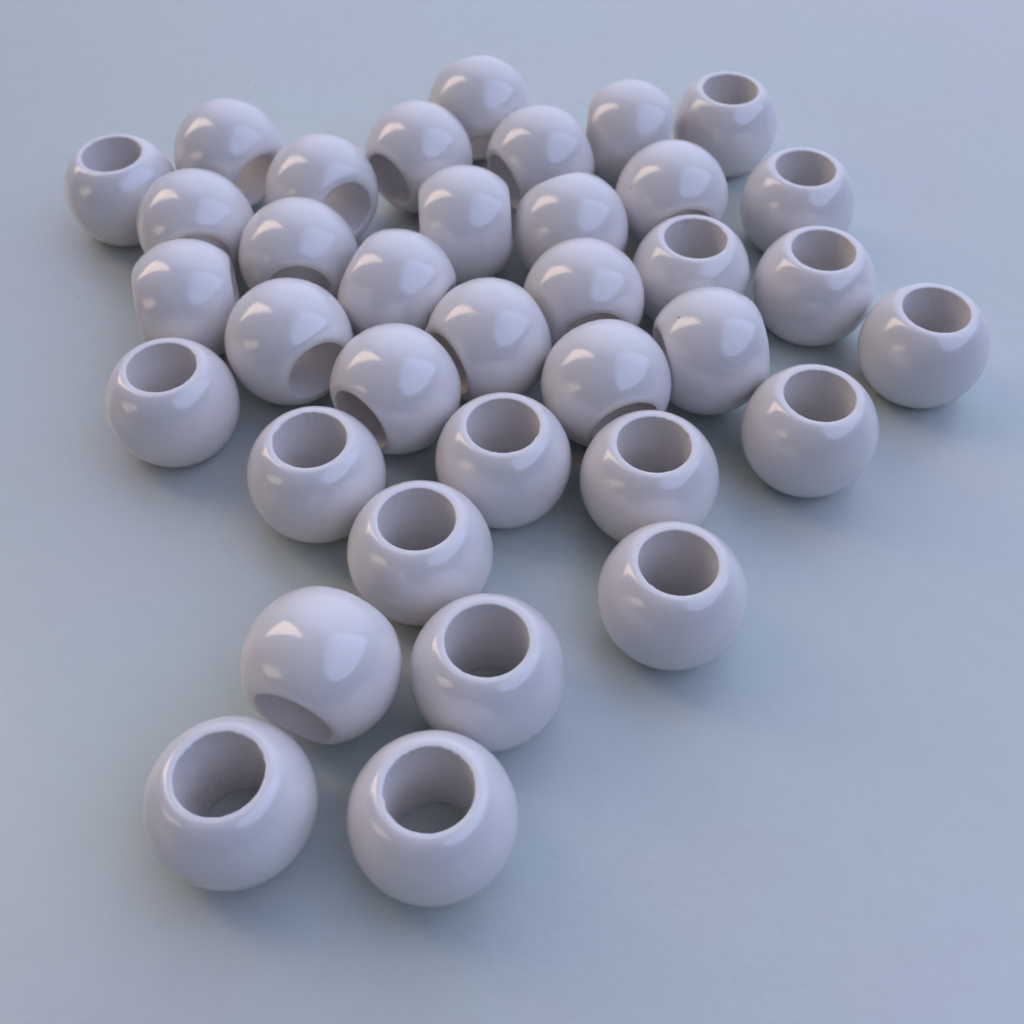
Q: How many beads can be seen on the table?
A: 36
